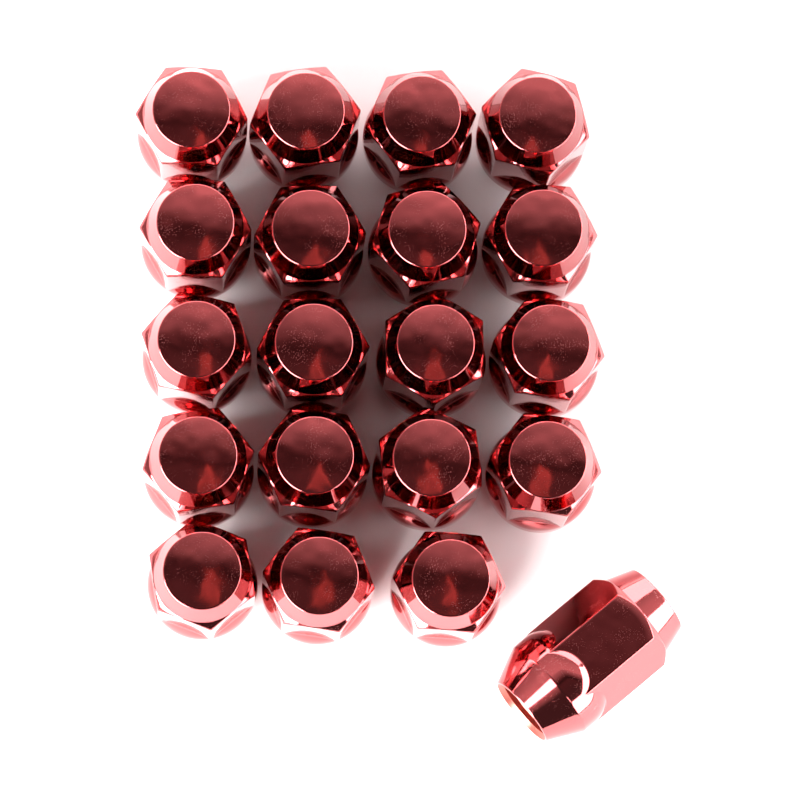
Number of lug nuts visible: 20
